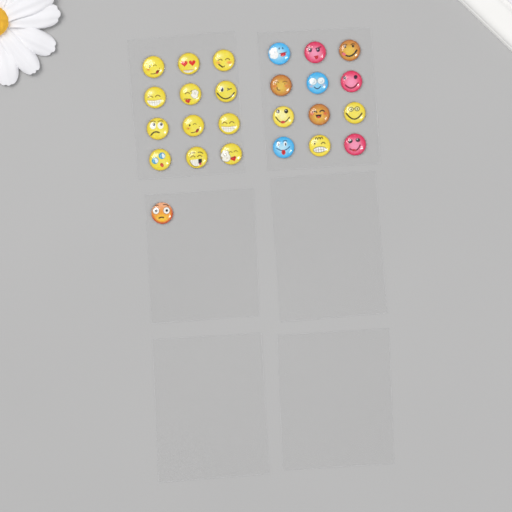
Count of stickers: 25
